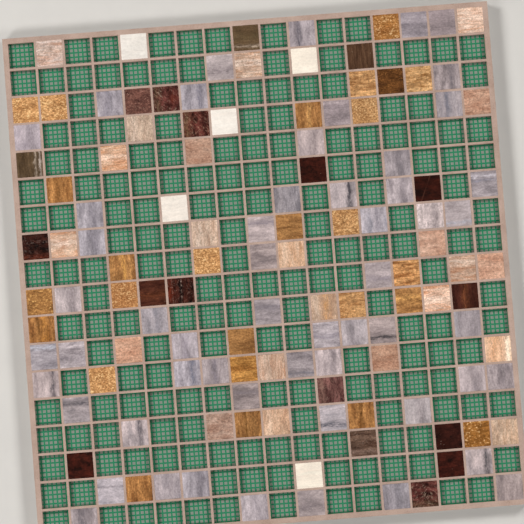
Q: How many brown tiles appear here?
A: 19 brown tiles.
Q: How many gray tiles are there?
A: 55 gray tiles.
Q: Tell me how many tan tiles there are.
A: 47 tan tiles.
